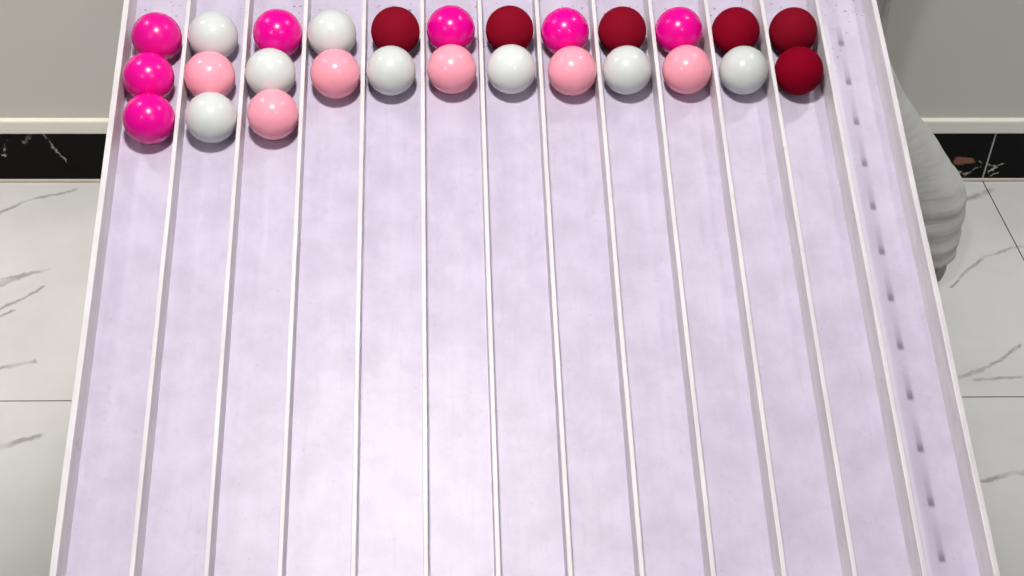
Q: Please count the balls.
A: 27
